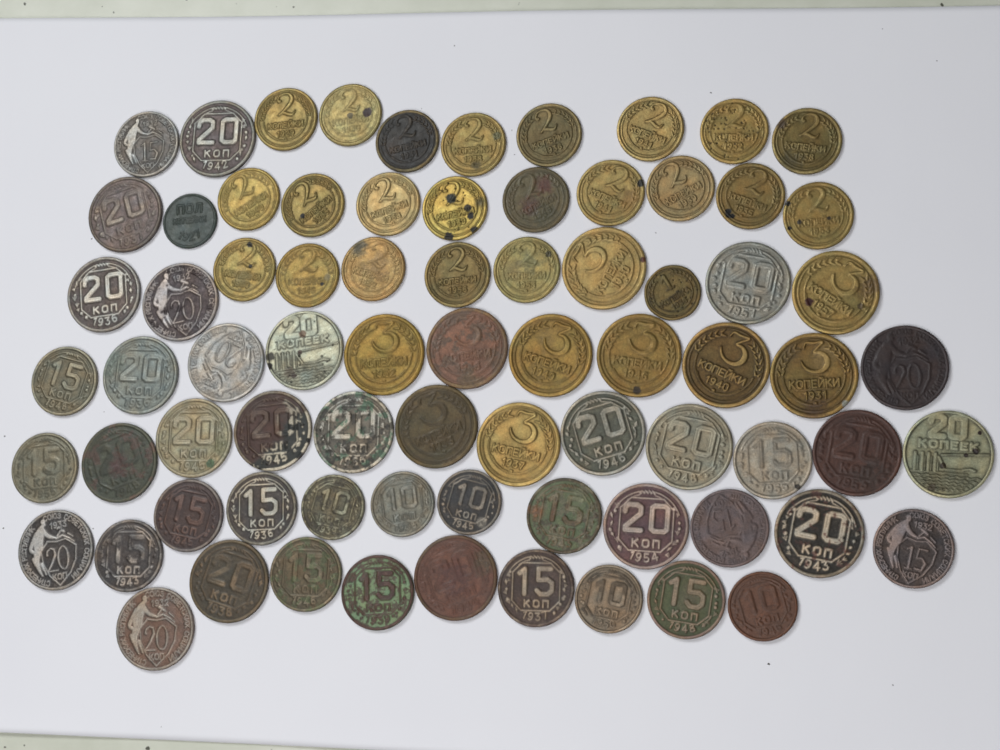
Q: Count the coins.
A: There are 76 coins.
